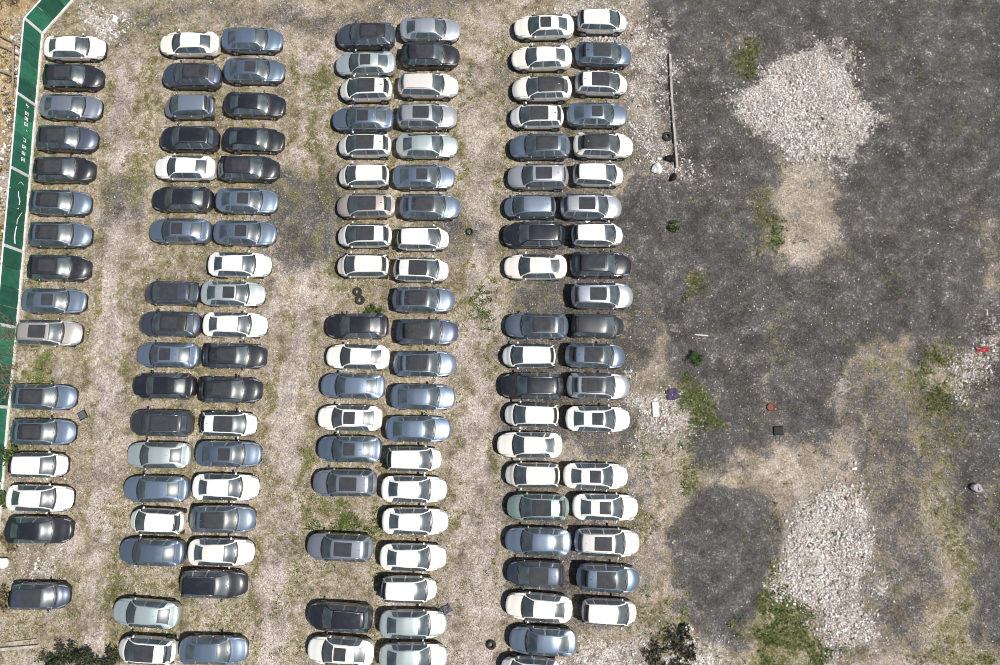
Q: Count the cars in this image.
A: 132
